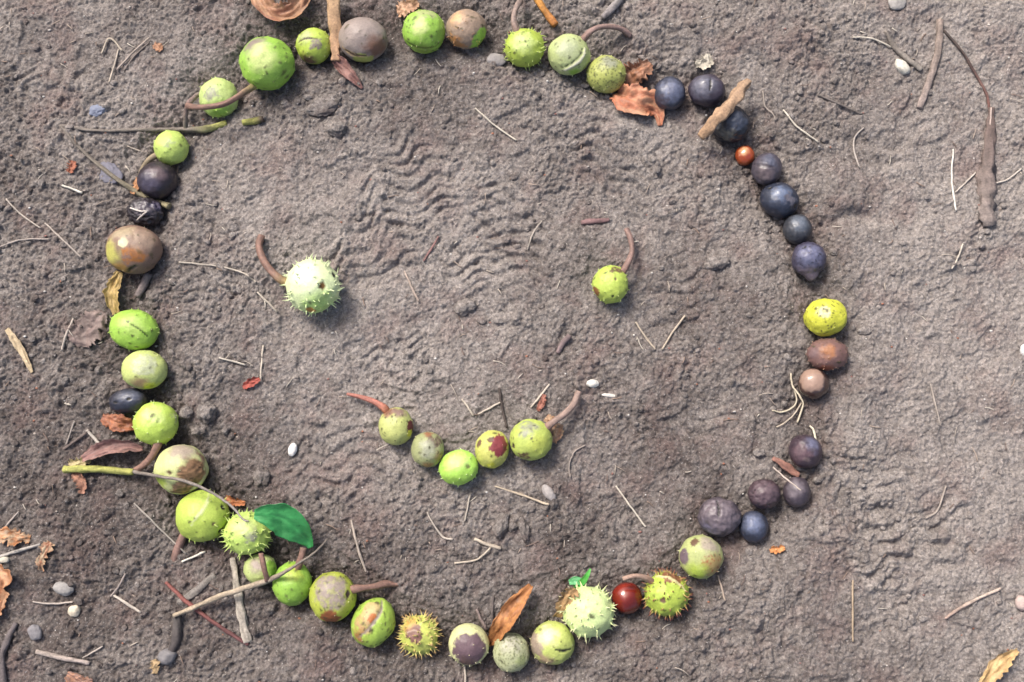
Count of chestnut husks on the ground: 37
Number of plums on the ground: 15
